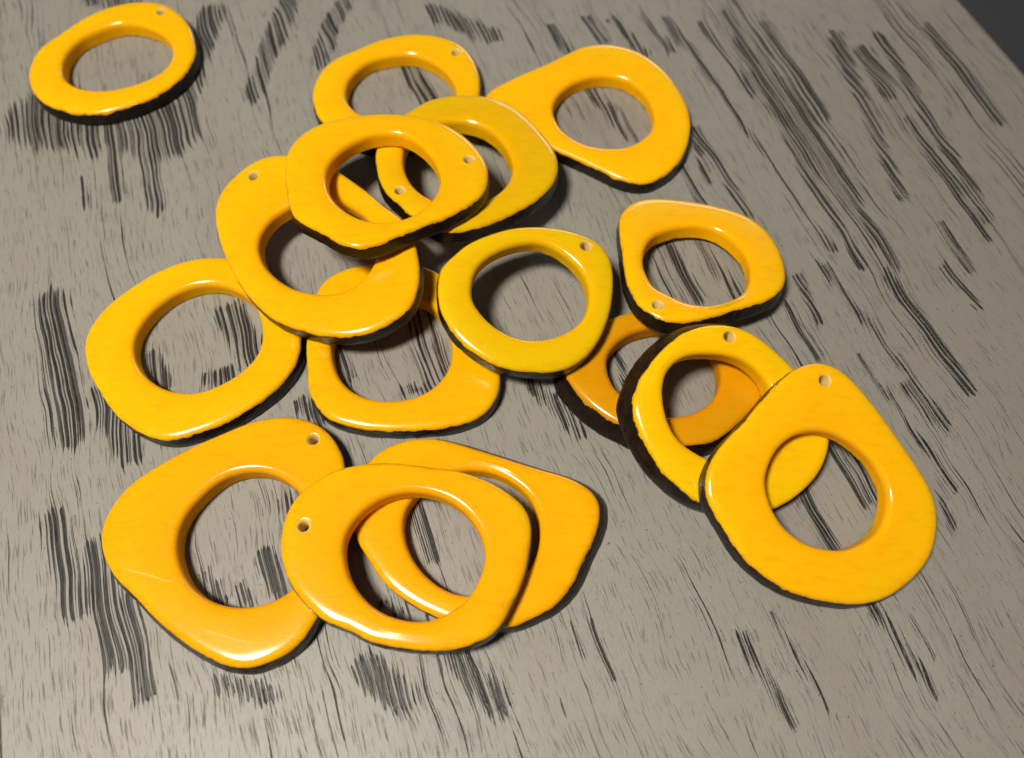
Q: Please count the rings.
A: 16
